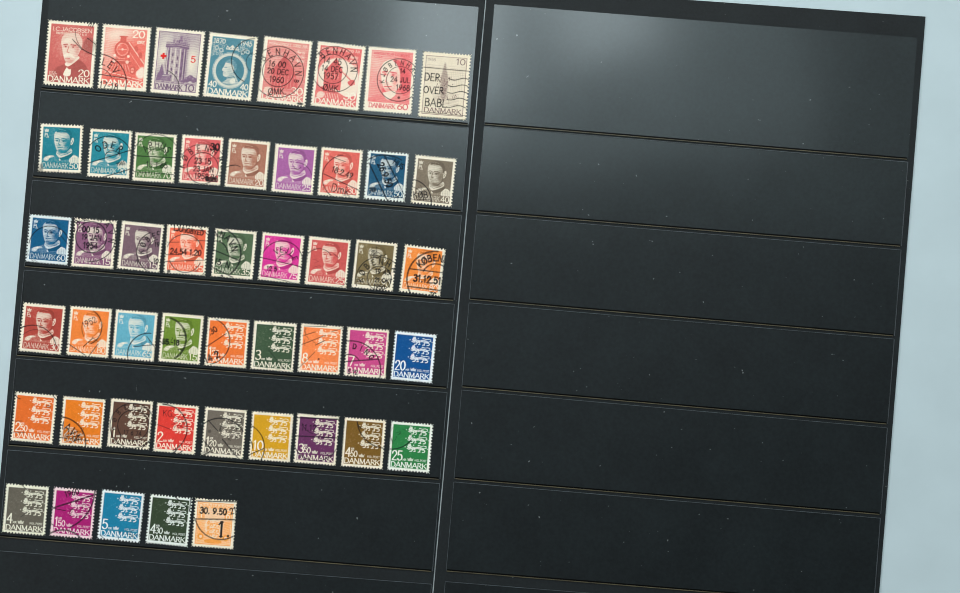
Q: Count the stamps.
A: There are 49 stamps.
